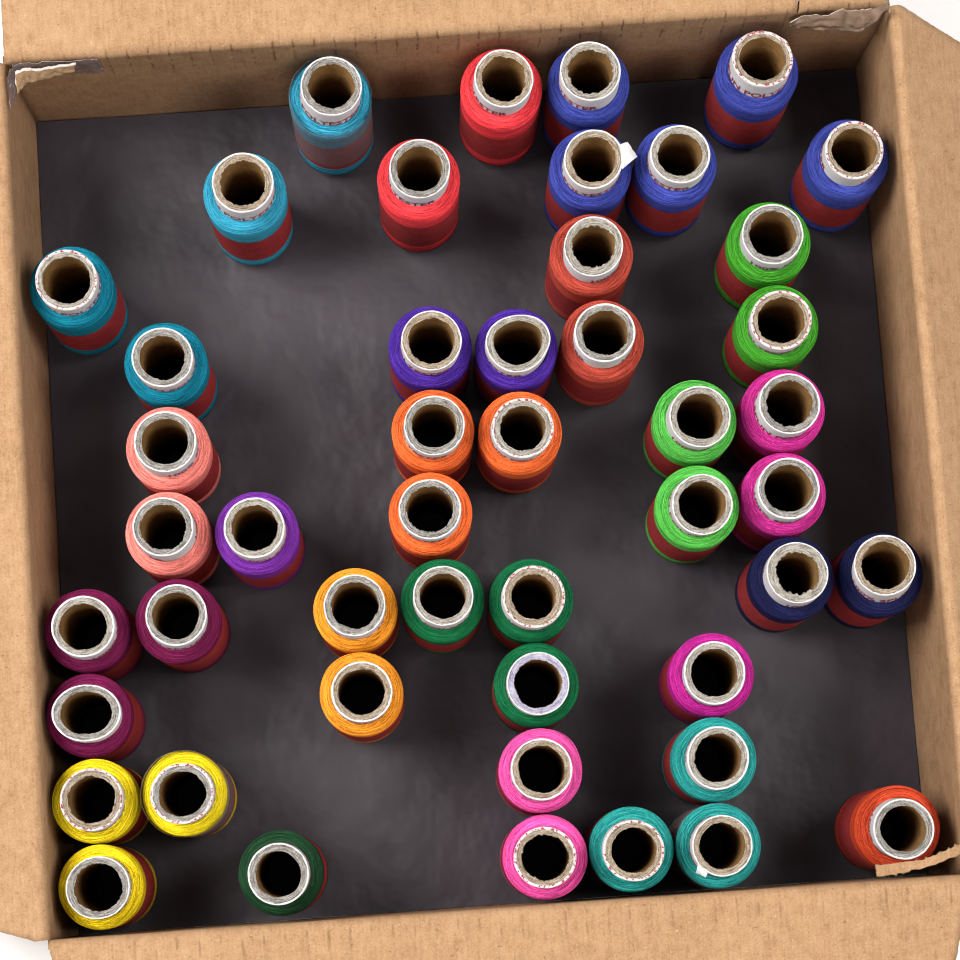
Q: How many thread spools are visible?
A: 48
